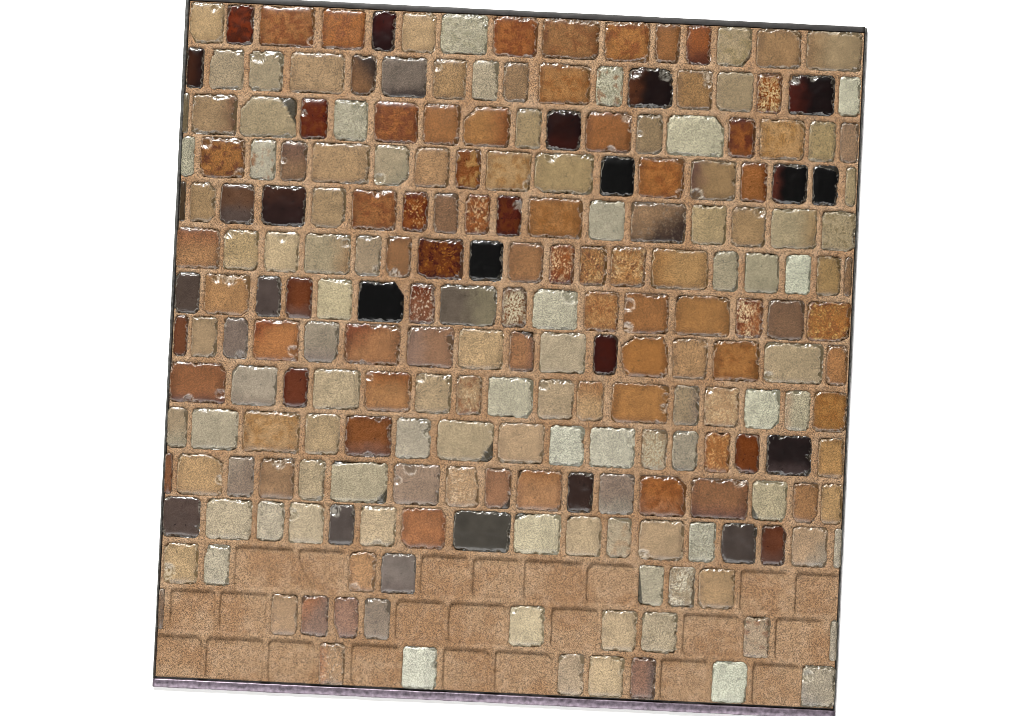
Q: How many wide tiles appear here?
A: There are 74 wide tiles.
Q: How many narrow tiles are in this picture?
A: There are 89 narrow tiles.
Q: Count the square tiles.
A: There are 60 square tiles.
